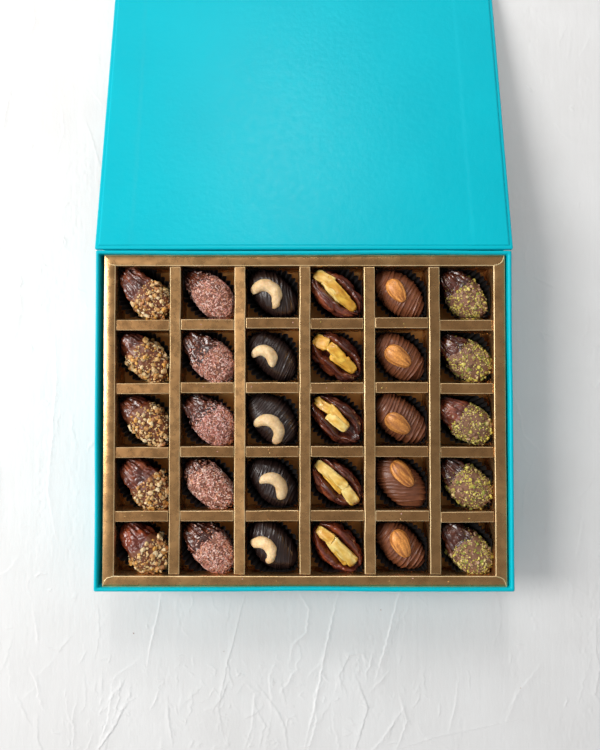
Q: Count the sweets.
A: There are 30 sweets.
